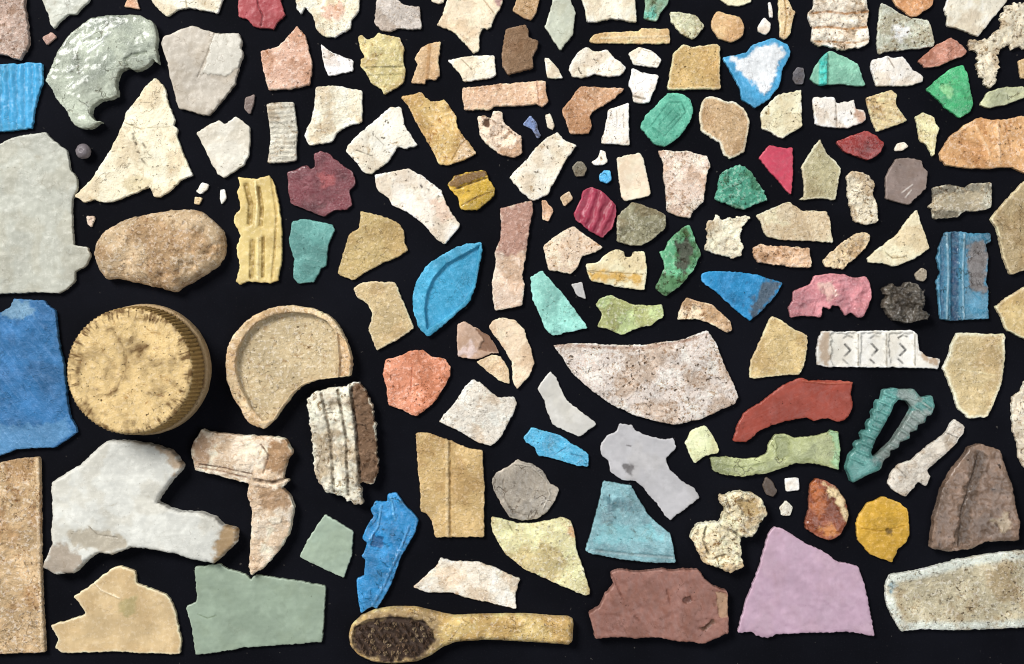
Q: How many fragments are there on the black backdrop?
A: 163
